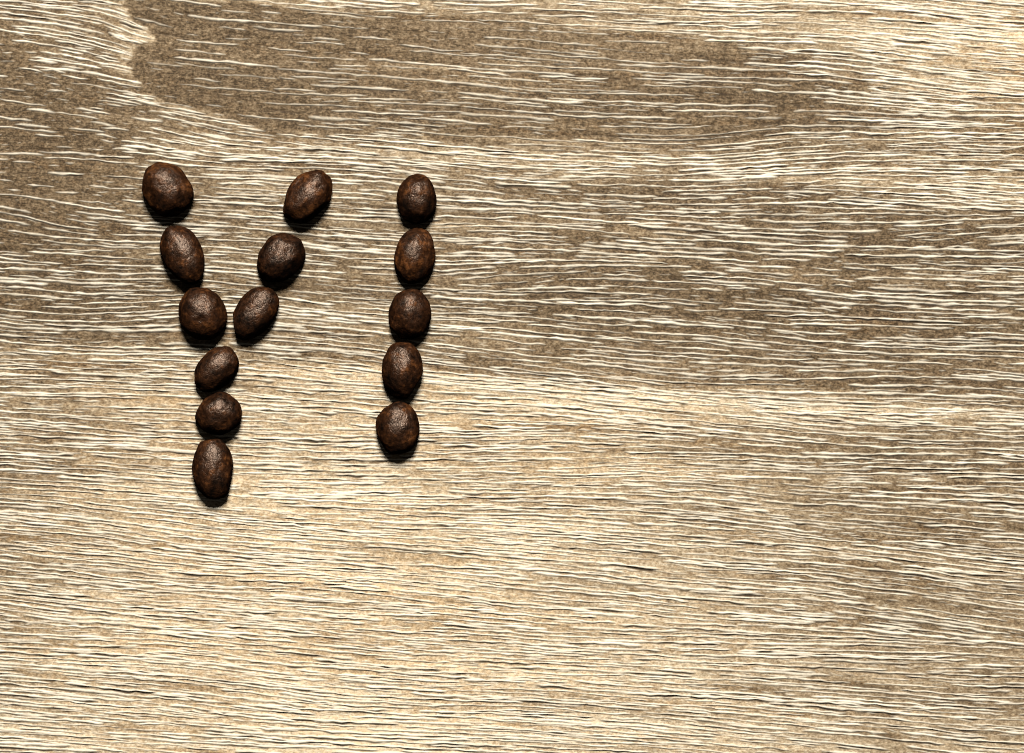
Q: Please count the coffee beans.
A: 14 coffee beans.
